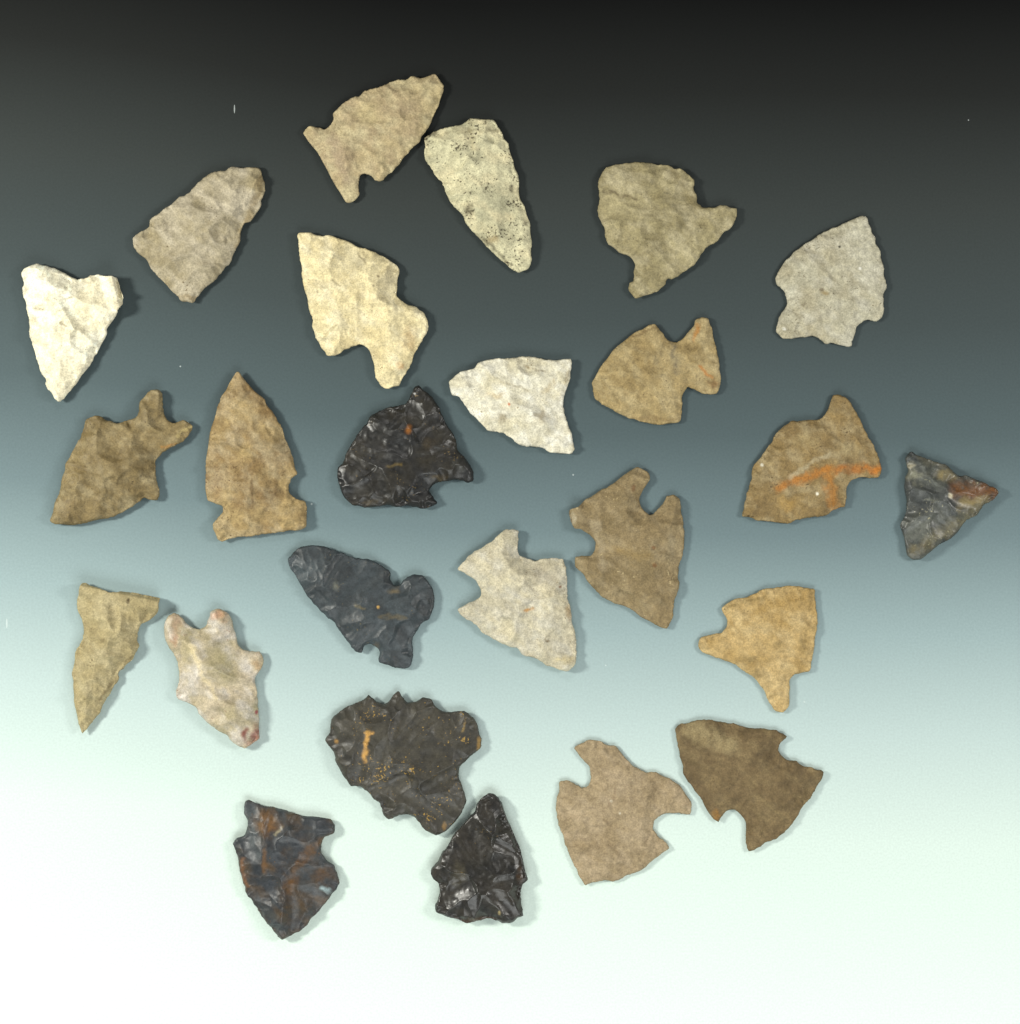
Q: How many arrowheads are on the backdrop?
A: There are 25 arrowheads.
